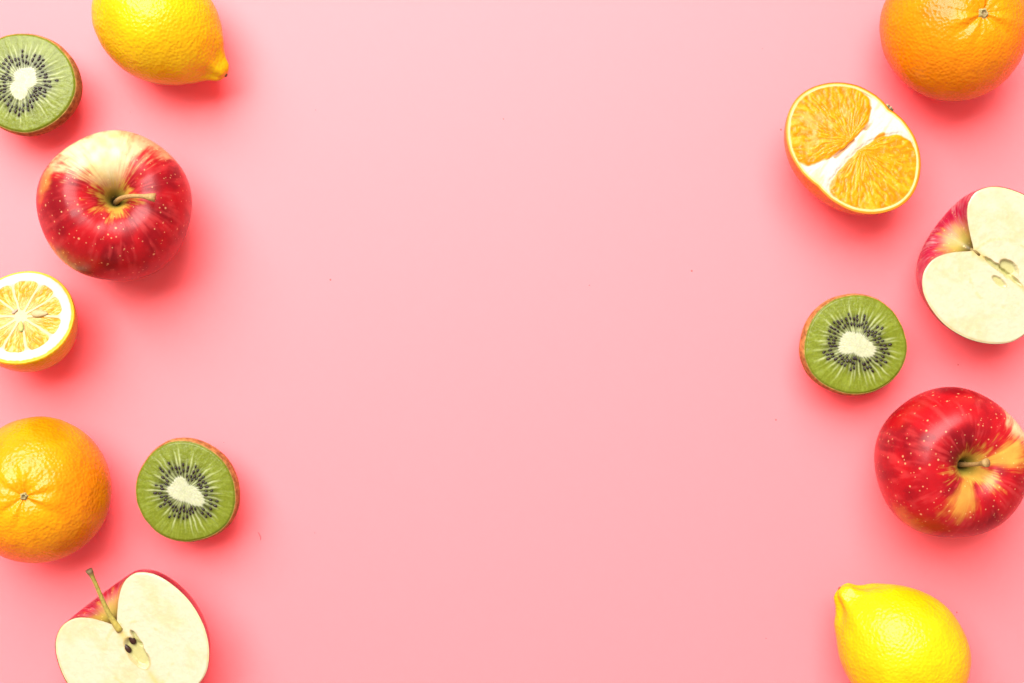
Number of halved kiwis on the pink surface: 3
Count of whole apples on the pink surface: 2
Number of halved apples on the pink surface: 2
